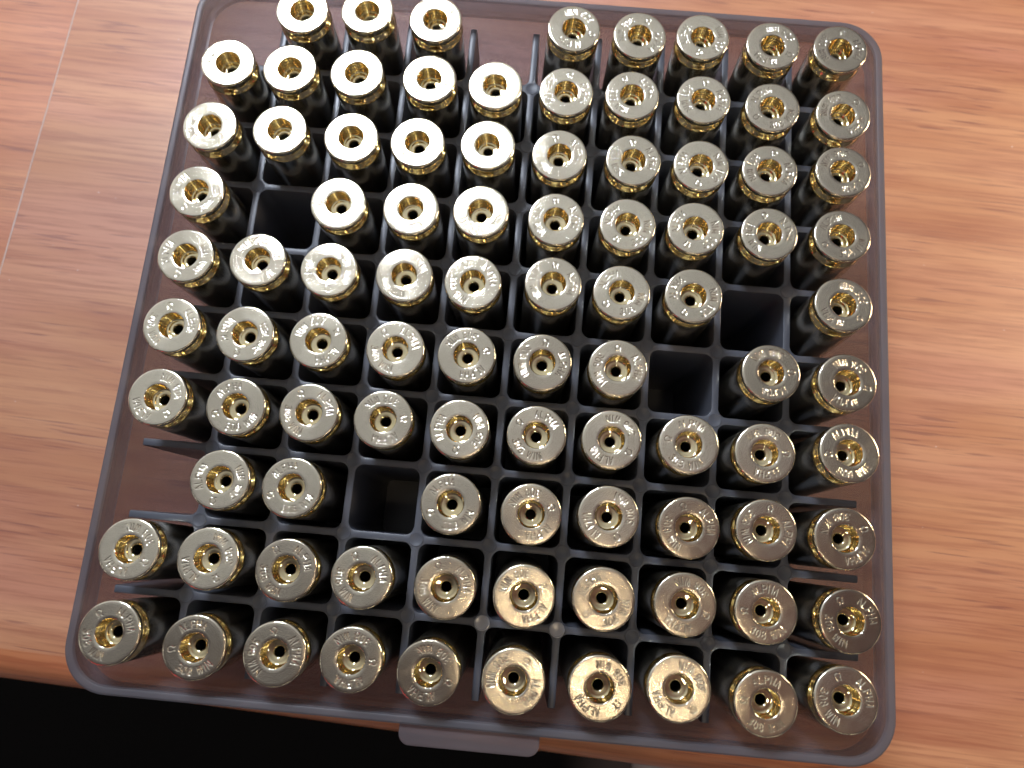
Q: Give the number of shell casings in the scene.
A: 93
